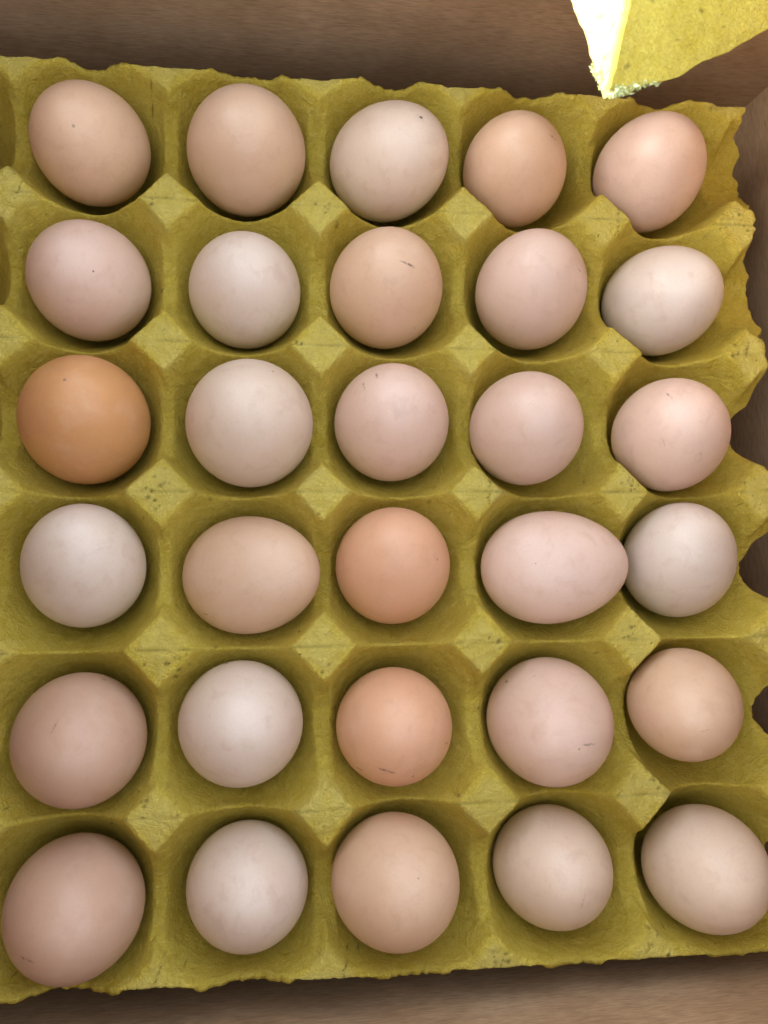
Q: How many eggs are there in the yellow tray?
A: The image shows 30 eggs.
